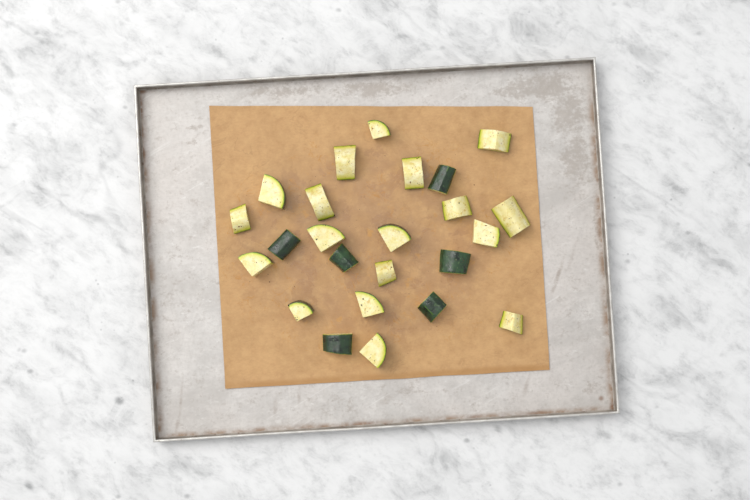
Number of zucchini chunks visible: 24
